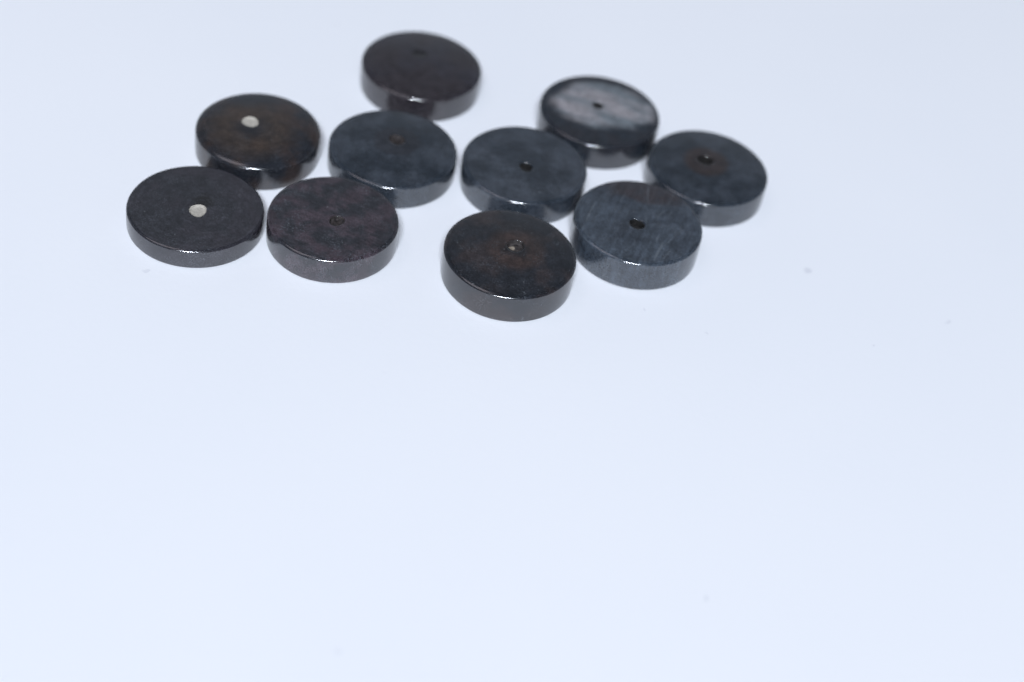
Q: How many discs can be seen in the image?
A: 10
